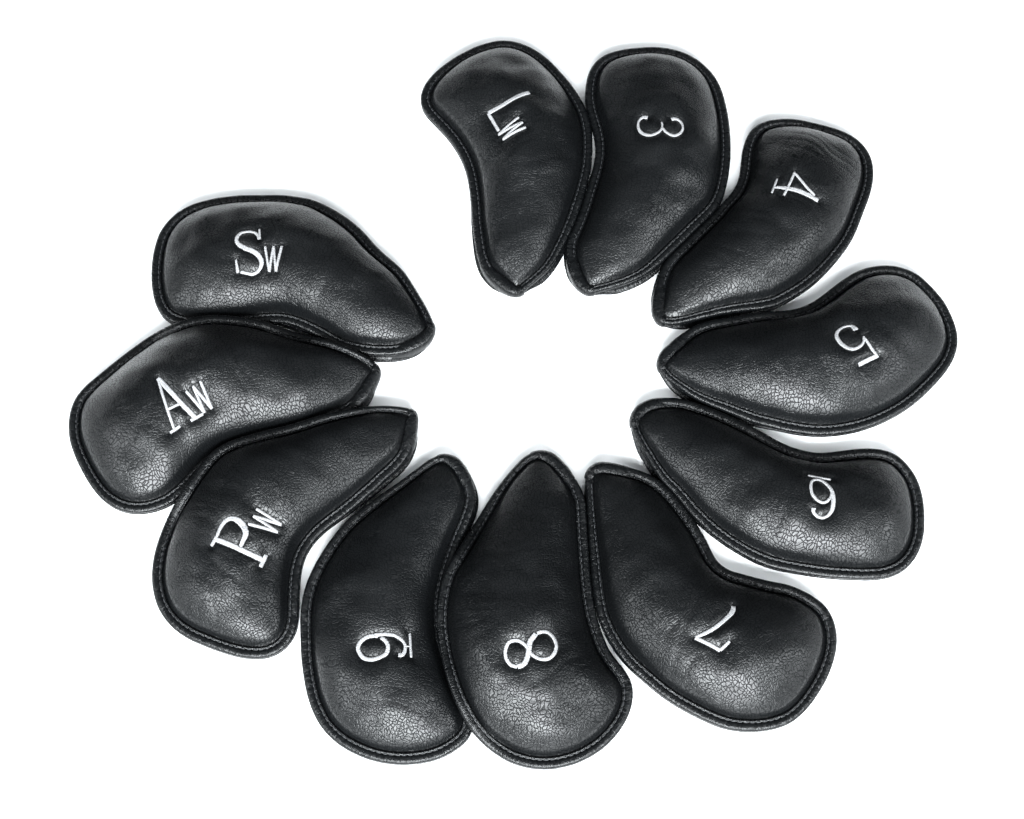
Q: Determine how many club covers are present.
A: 11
